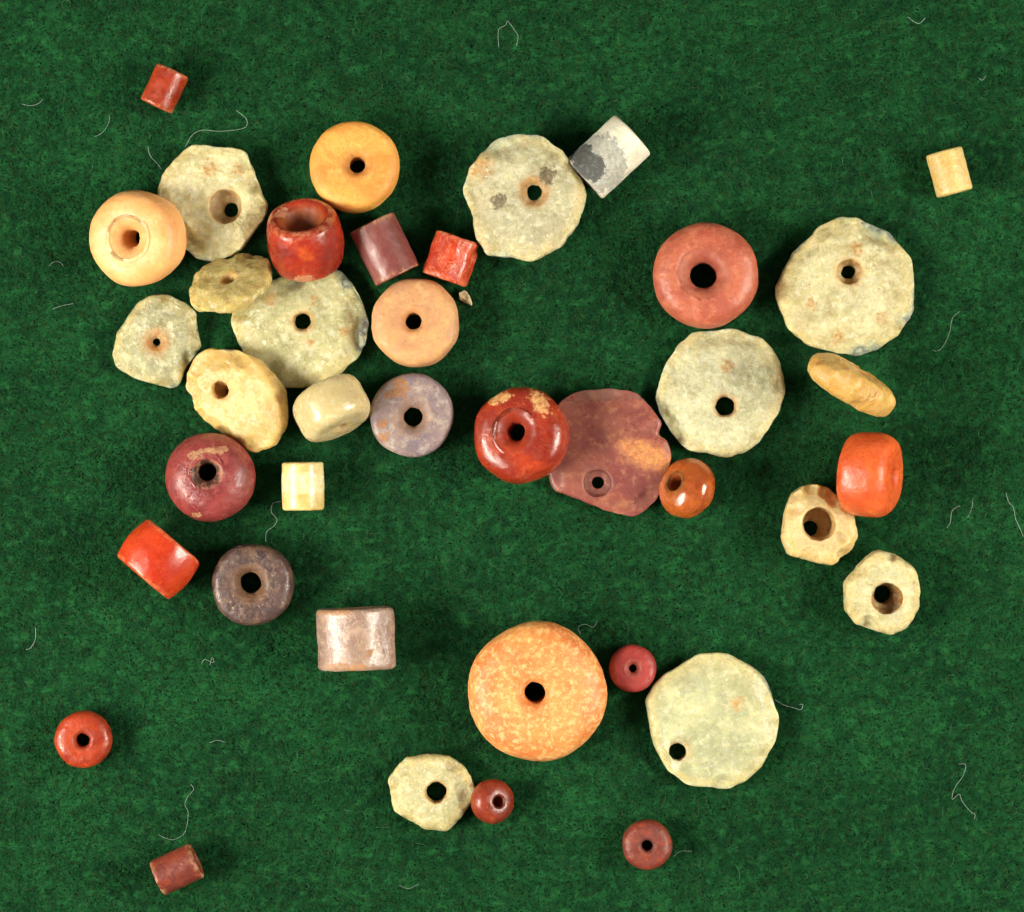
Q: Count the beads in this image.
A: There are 40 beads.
